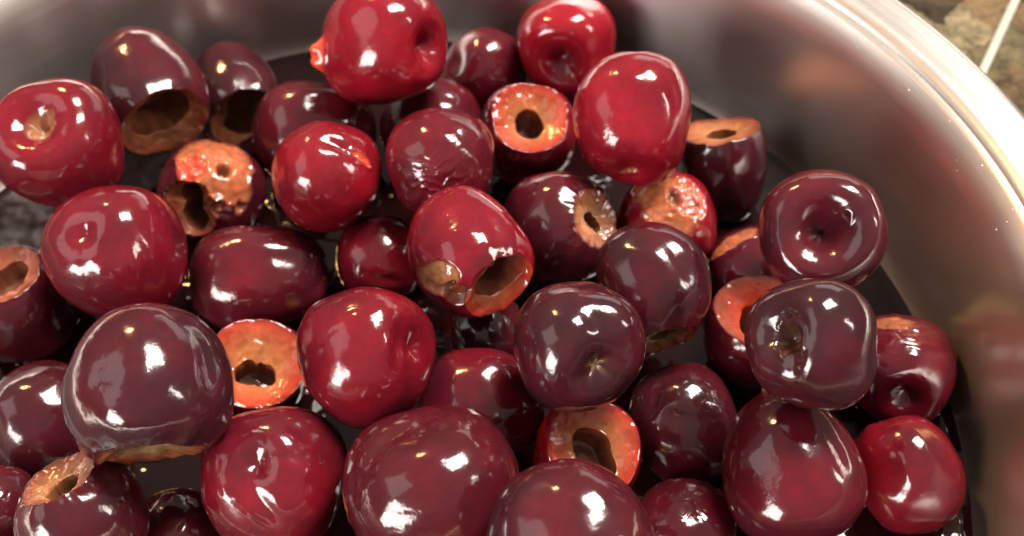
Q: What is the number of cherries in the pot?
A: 45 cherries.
